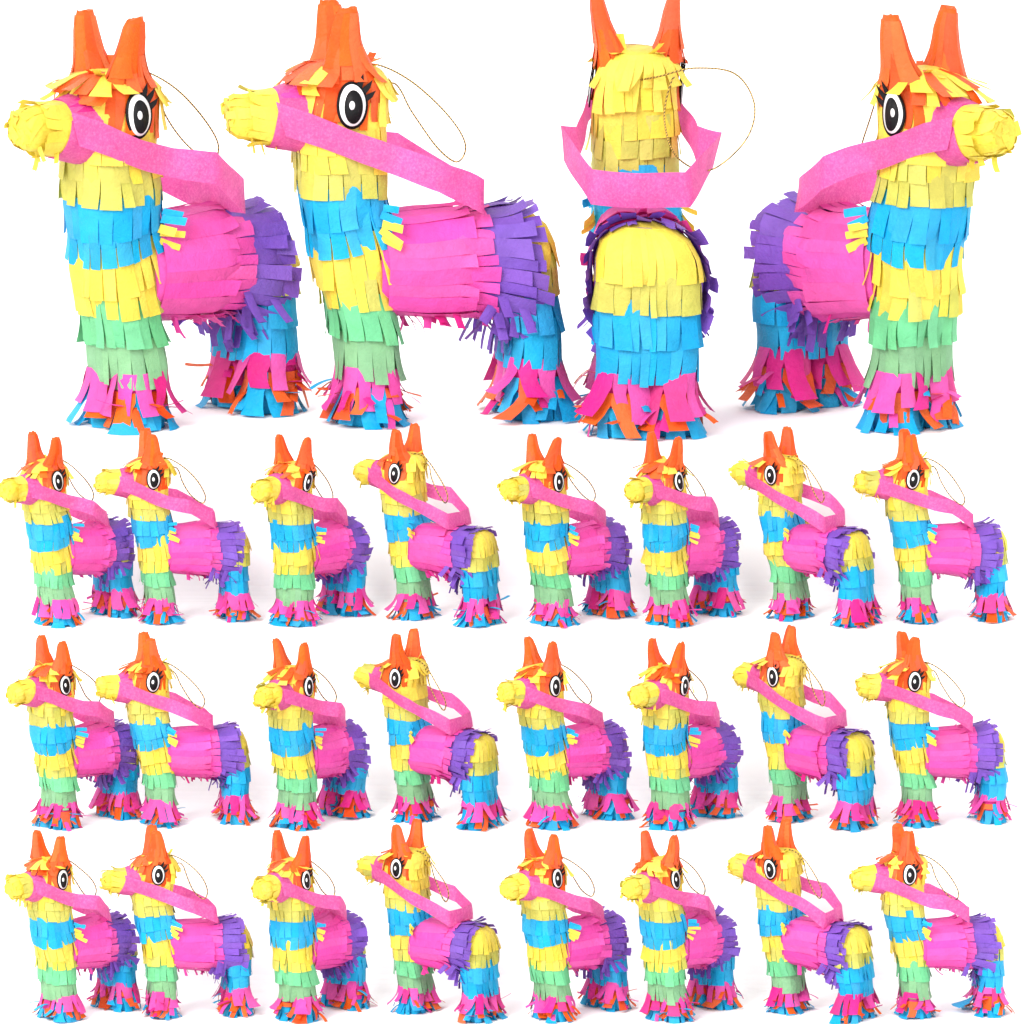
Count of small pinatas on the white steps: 24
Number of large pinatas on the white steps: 4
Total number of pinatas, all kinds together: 28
